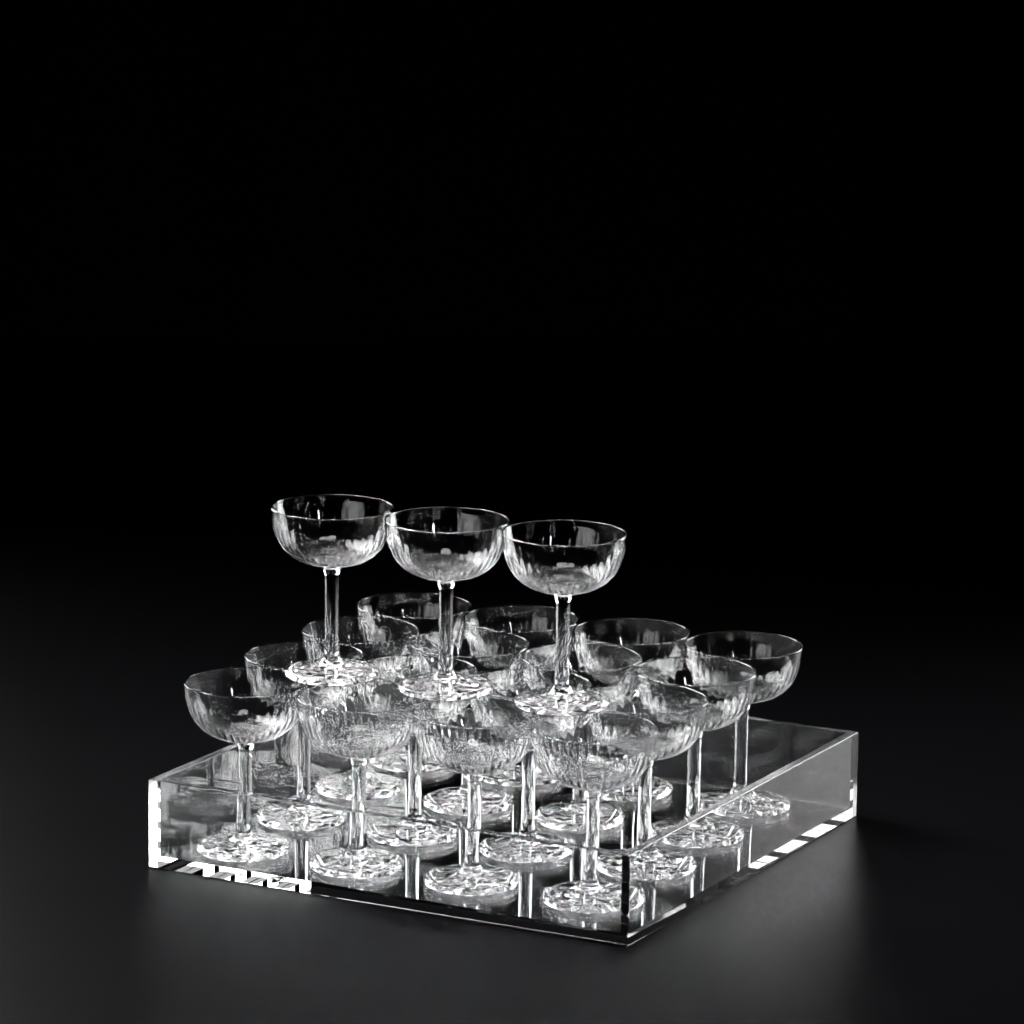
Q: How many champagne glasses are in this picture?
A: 19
